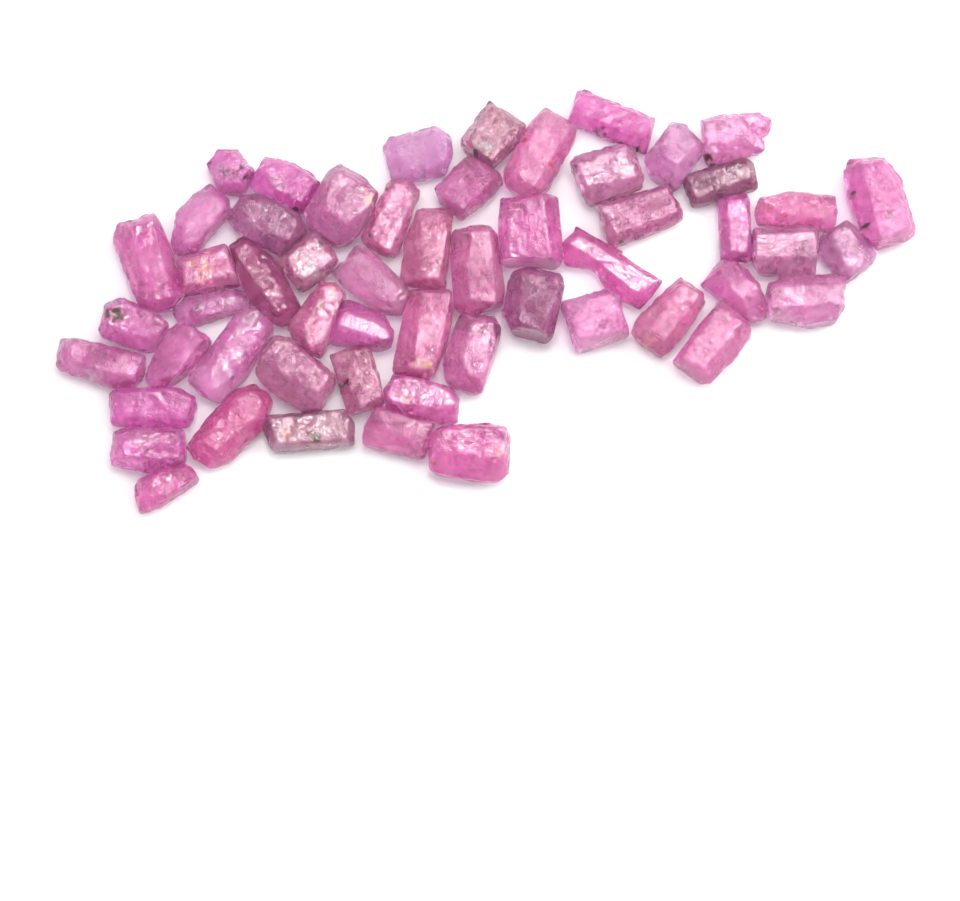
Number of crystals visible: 55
